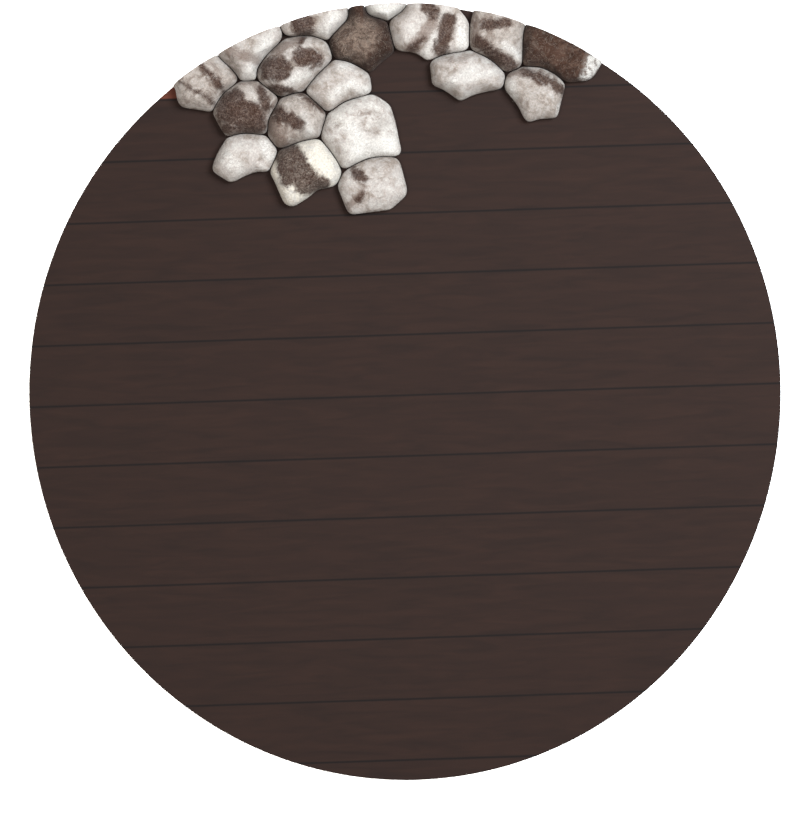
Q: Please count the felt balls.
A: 18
